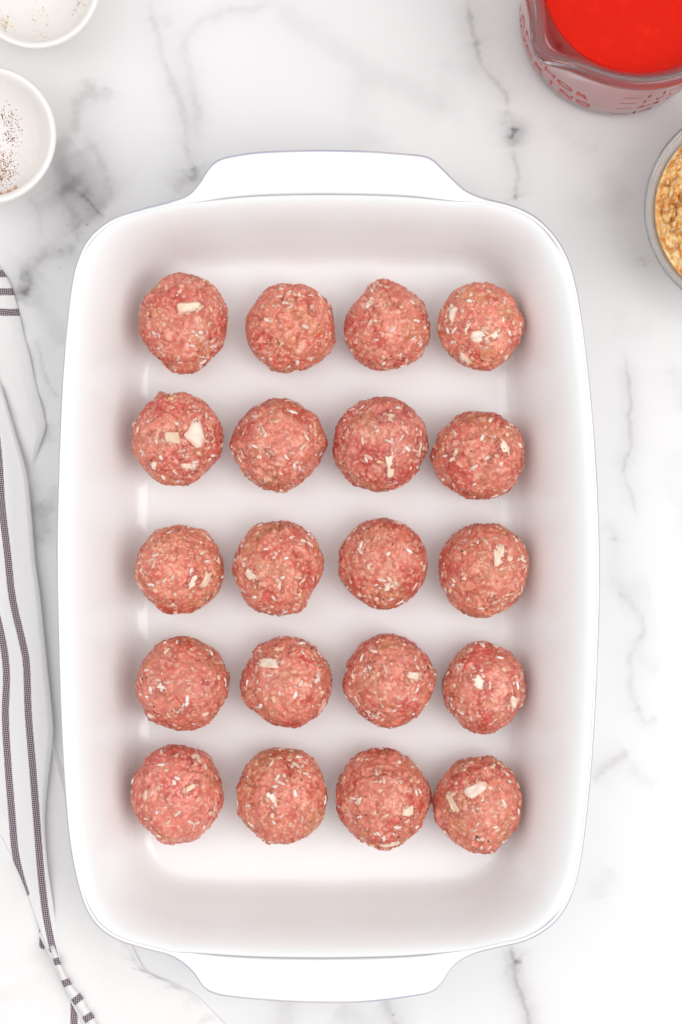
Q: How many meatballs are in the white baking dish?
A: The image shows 20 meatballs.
